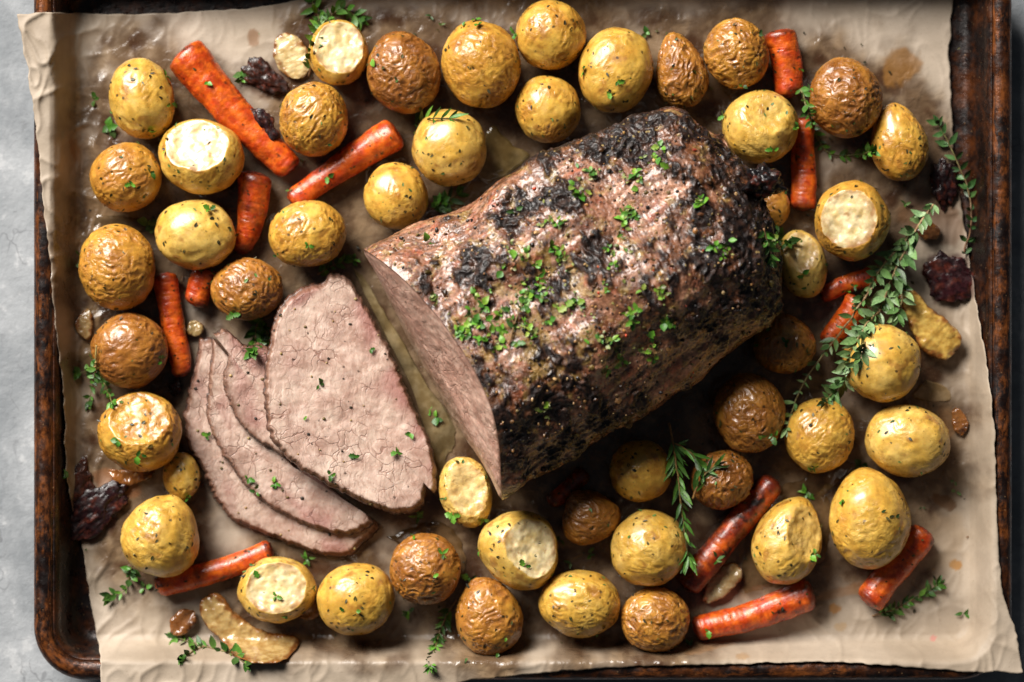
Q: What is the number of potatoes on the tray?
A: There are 47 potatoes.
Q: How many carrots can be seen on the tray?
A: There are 14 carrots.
